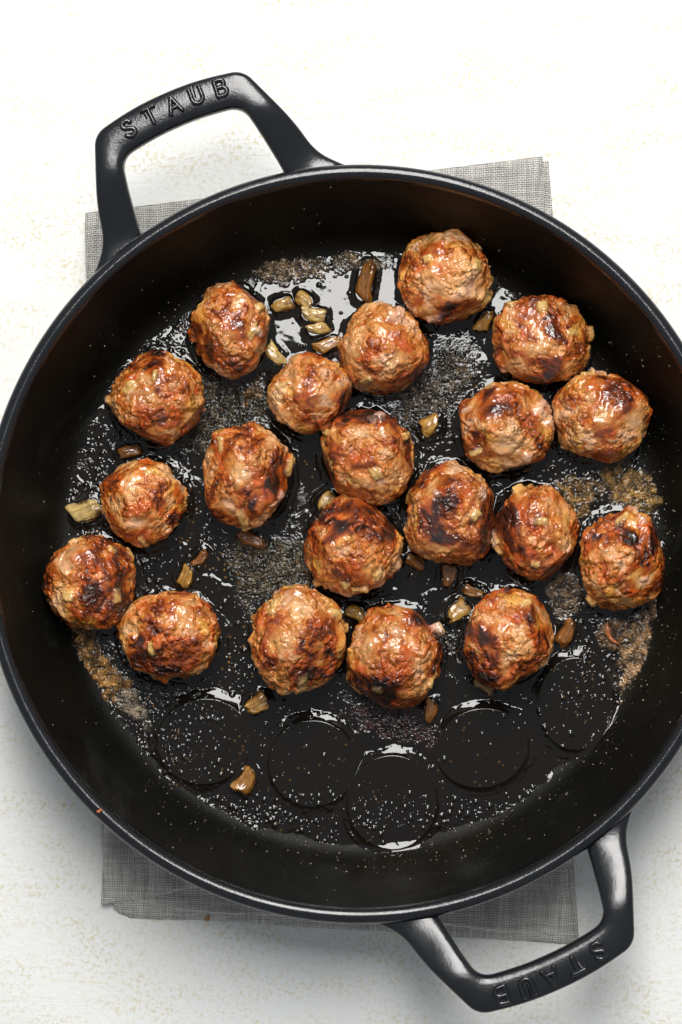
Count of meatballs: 20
